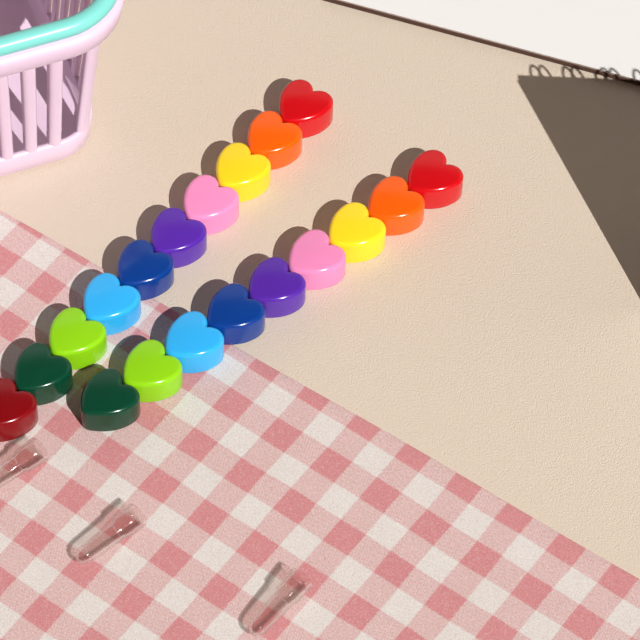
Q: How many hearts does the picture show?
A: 19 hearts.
